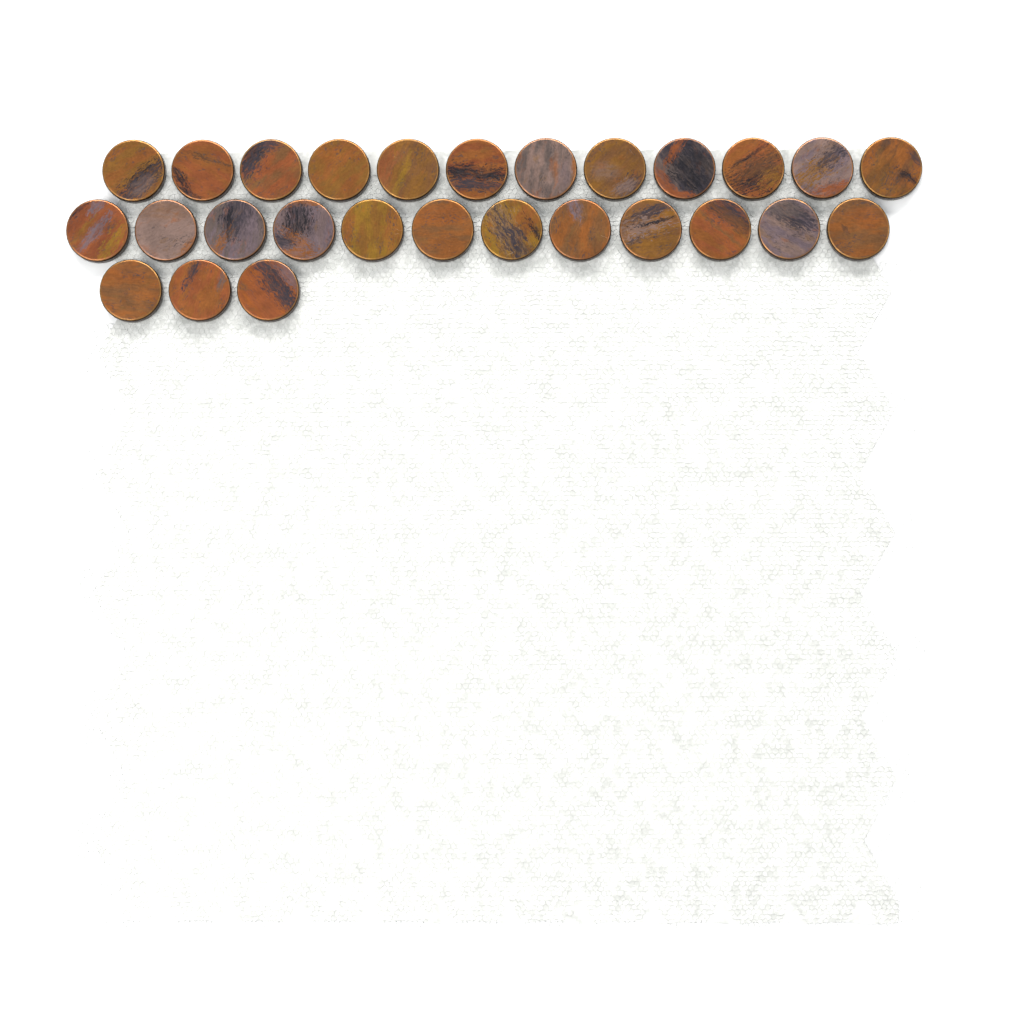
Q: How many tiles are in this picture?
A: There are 27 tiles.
